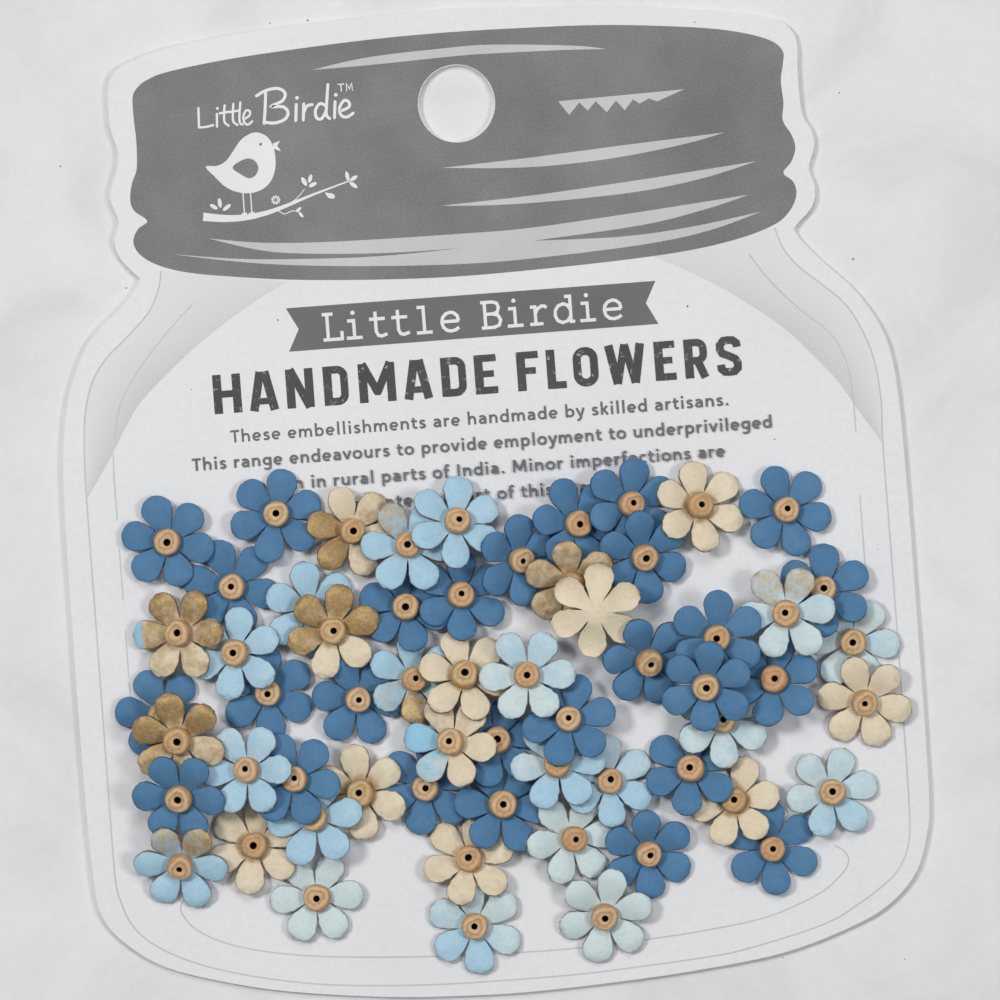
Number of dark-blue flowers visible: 27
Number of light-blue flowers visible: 19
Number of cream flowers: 14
